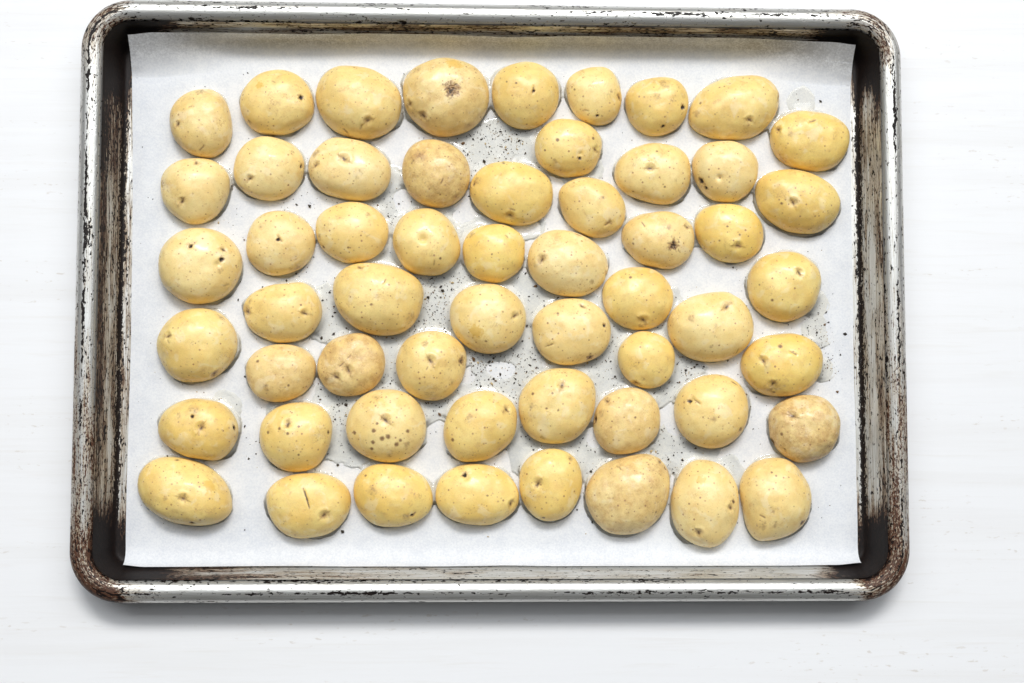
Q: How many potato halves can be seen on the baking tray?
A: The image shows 56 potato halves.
